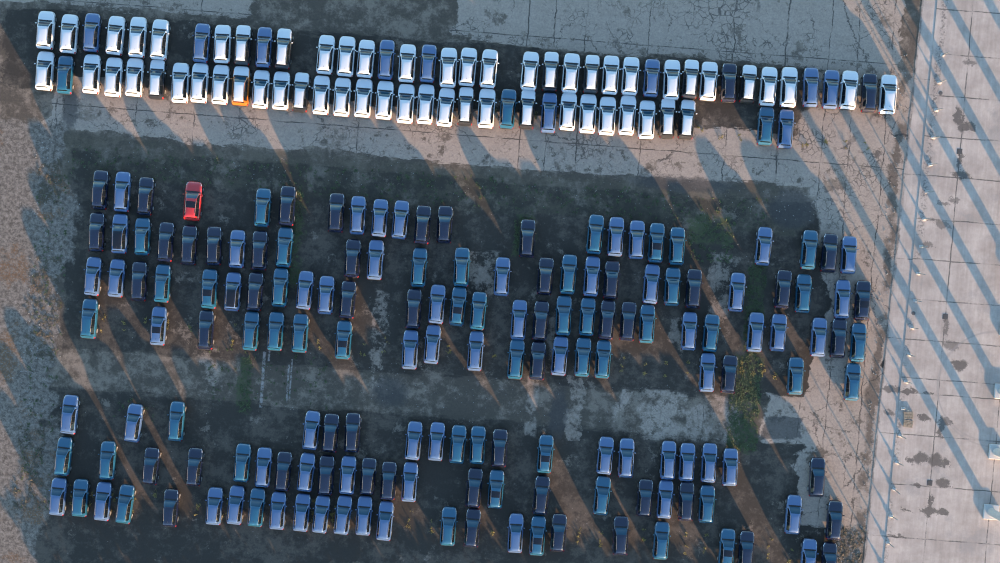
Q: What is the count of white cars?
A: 57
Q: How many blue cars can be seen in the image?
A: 72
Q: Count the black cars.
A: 53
